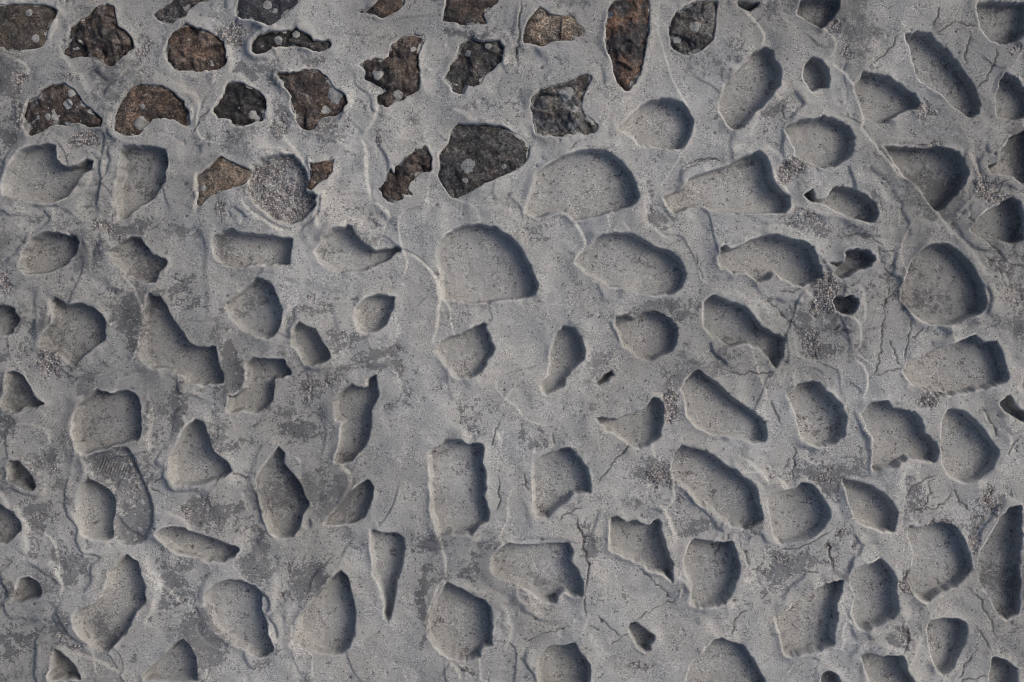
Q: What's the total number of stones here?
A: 22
